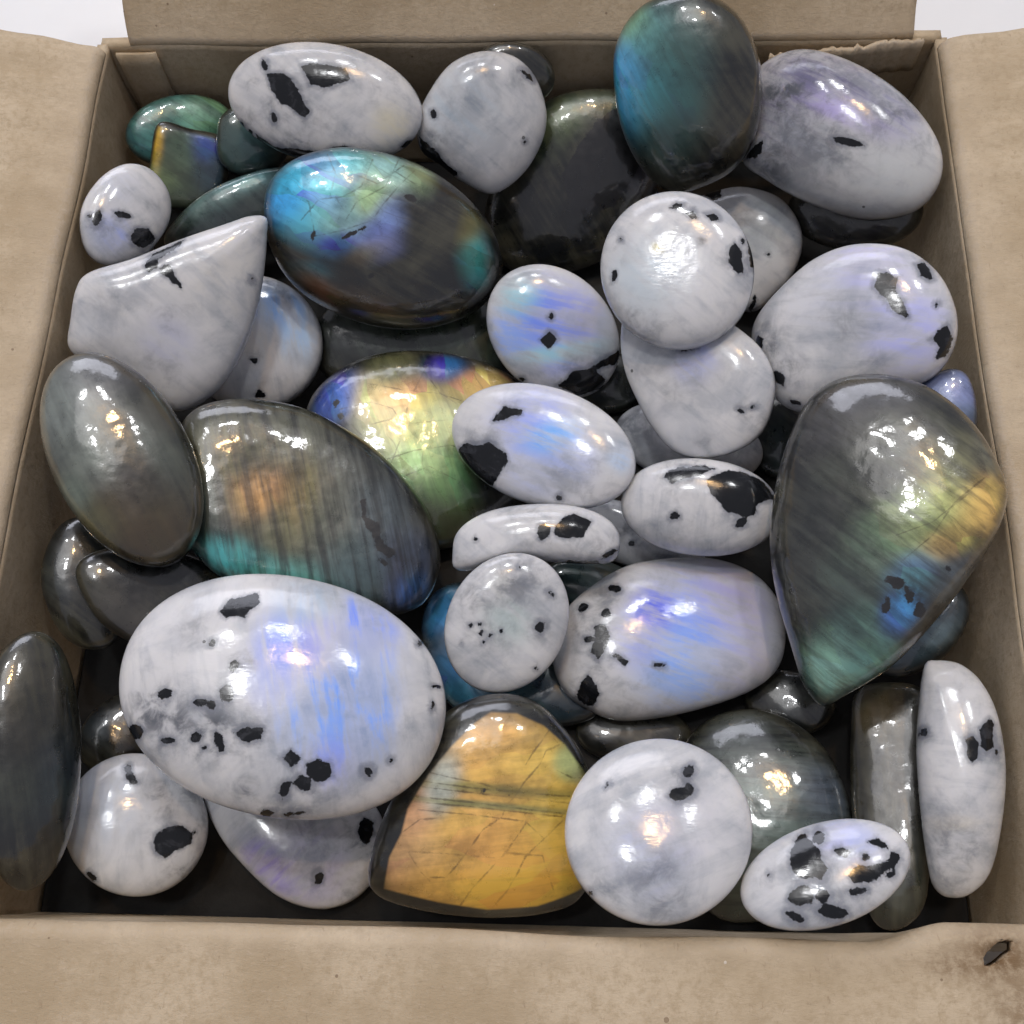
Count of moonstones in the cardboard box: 24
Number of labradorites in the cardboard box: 29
